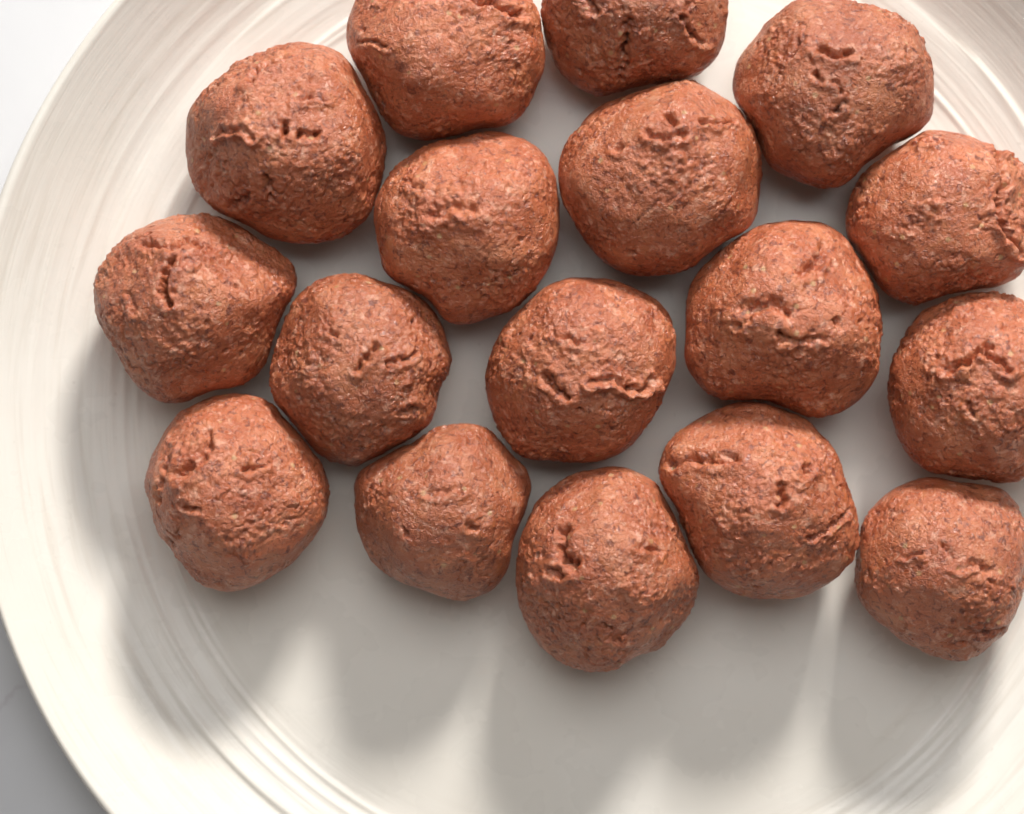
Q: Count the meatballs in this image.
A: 17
